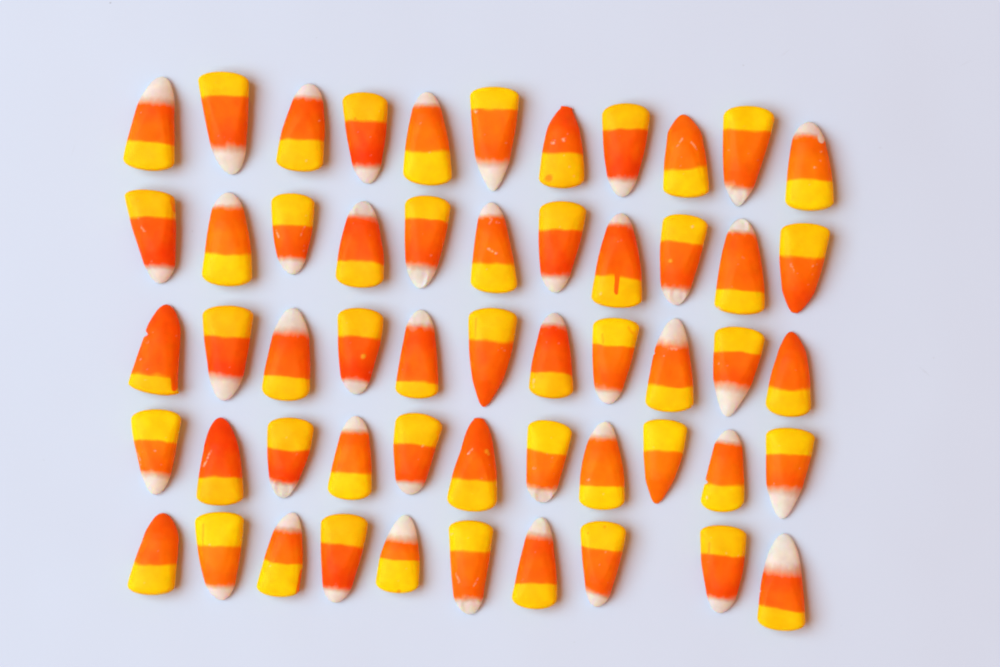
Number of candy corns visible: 54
